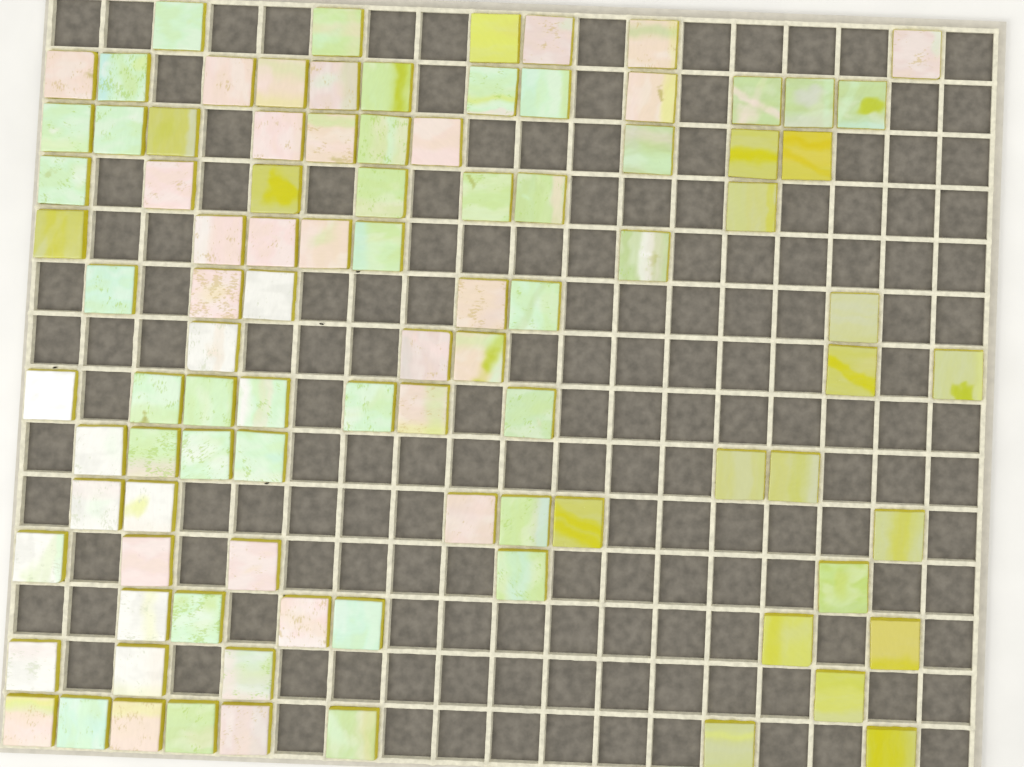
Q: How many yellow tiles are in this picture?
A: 19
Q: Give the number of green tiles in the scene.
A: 38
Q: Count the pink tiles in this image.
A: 27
